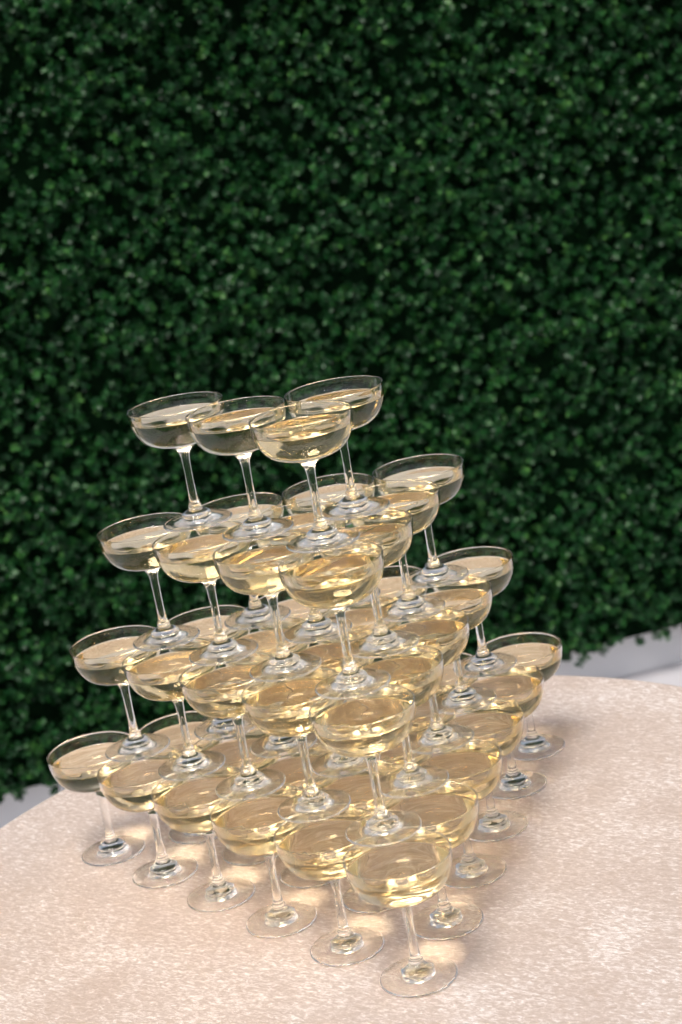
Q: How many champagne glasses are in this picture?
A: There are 50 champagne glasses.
